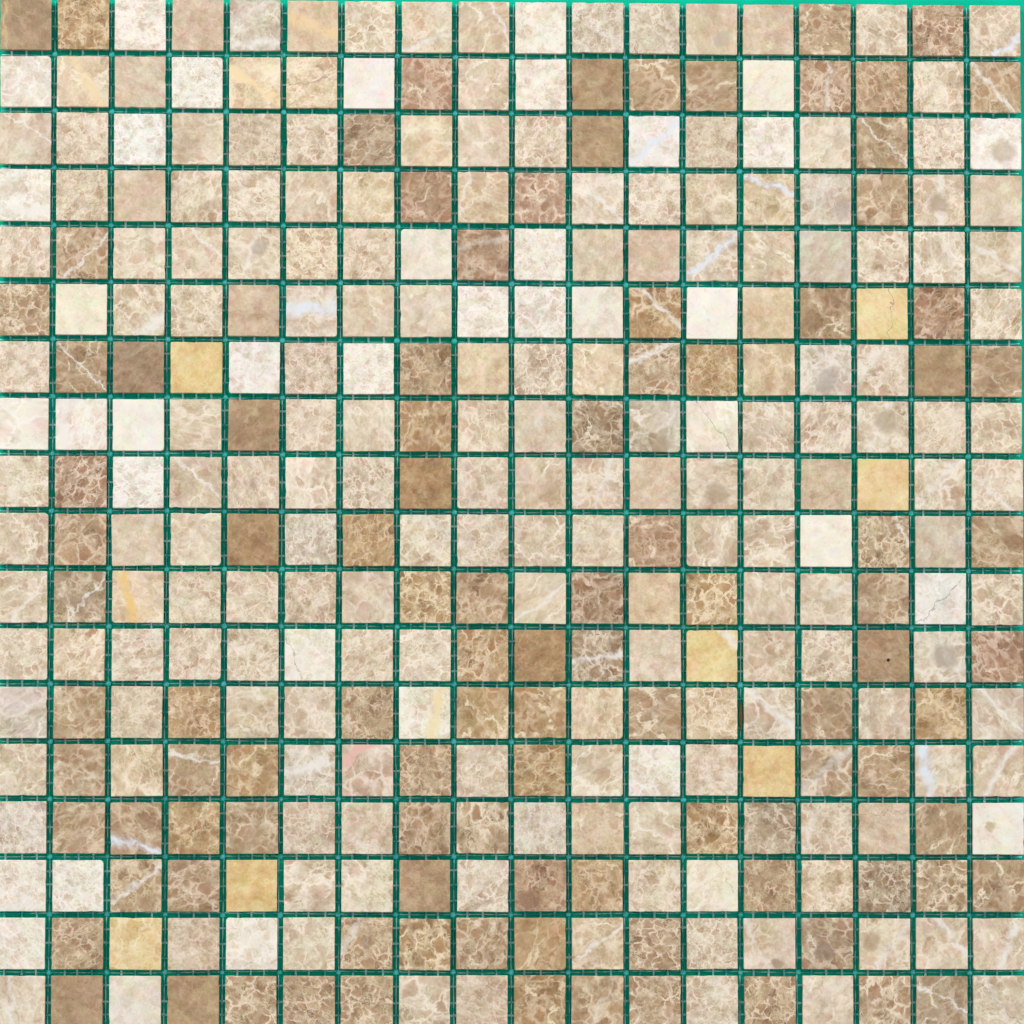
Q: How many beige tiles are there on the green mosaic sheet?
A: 176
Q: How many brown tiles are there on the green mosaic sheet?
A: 103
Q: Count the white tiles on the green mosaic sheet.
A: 38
